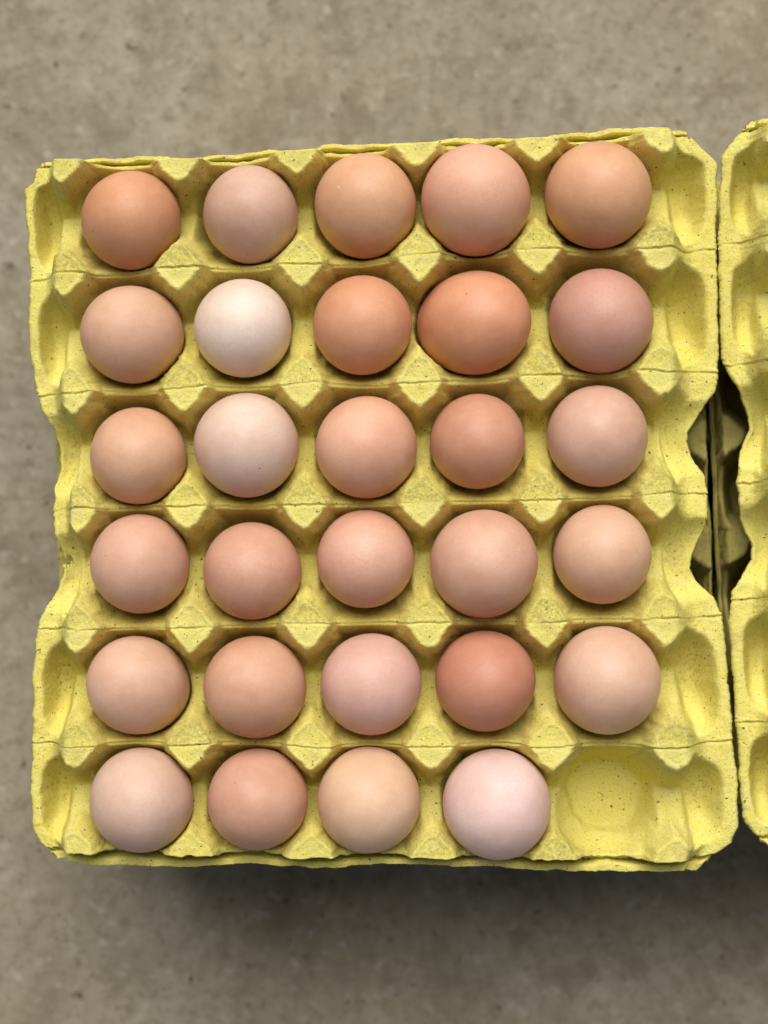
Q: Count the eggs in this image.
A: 29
